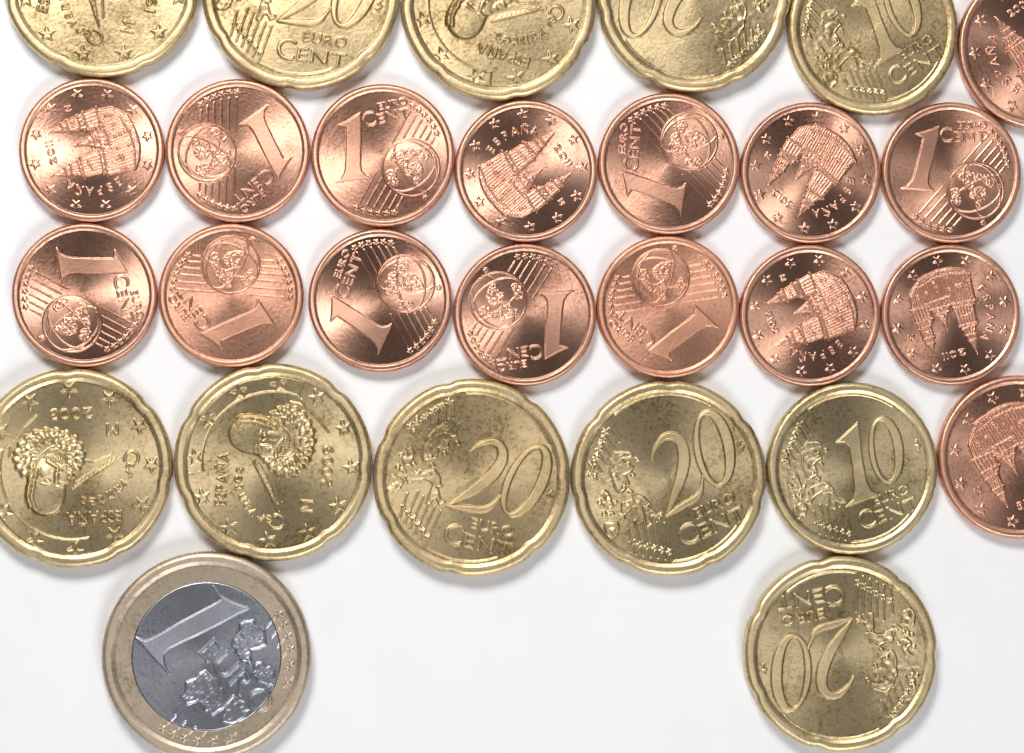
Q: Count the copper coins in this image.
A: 16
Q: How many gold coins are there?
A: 11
